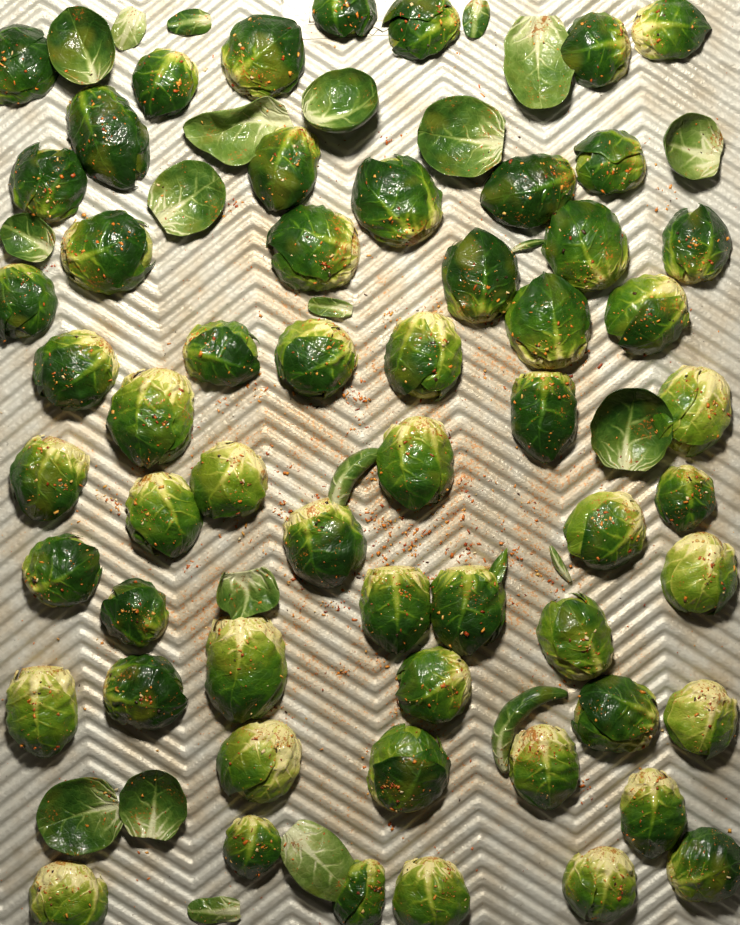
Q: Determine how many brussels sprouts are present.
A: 57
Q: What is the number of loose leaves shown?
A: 22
